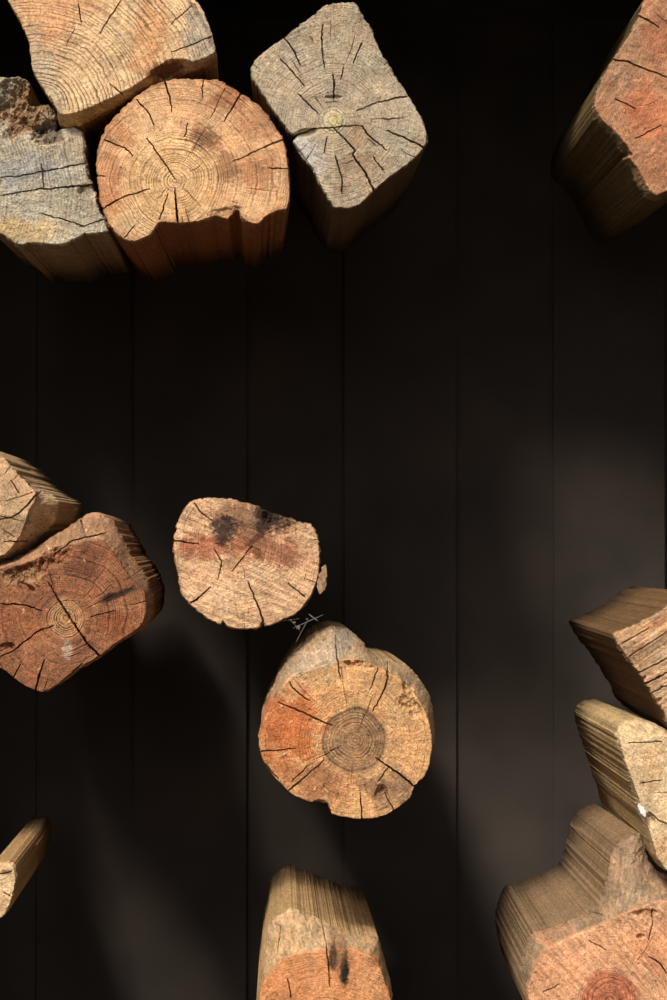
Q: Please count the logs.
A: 14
